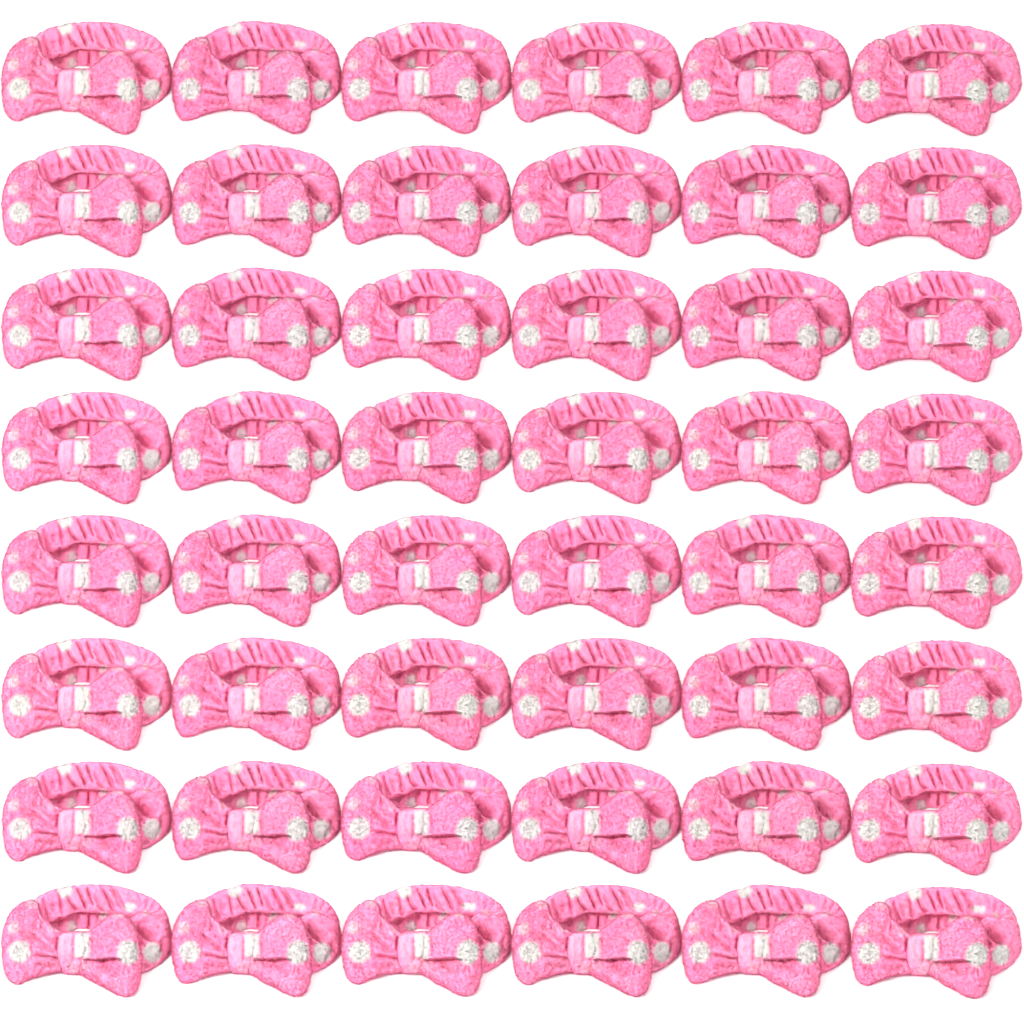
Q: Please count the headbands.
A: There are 48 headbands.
